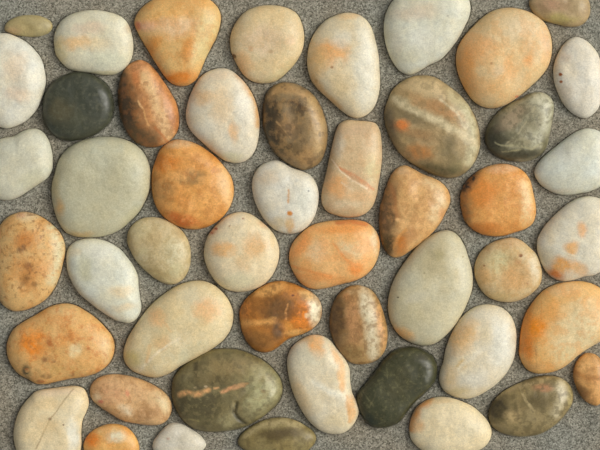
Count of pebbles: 49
